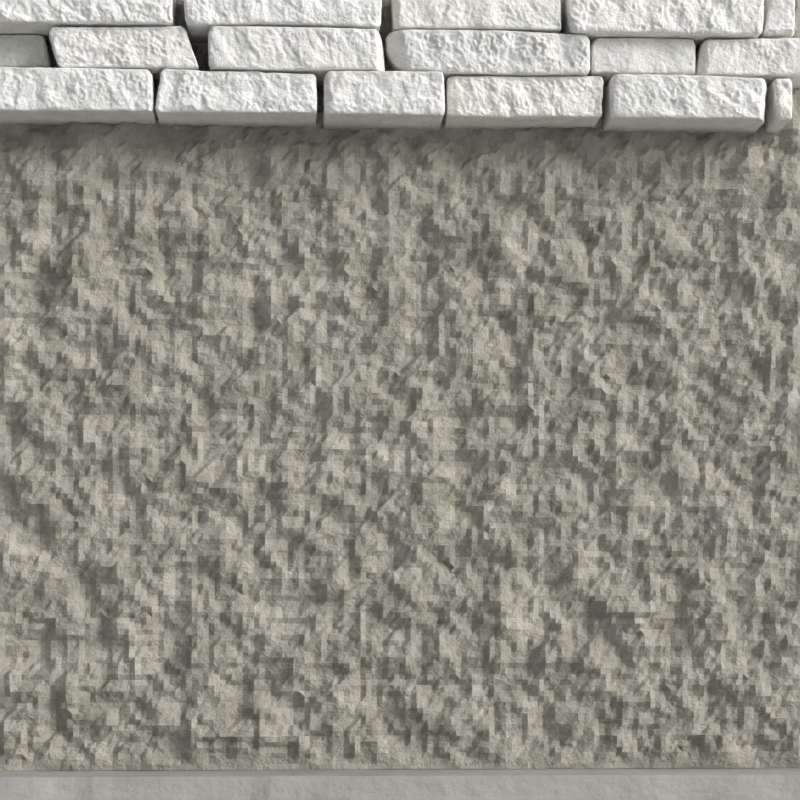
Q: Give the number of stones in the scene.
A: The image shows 17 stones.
